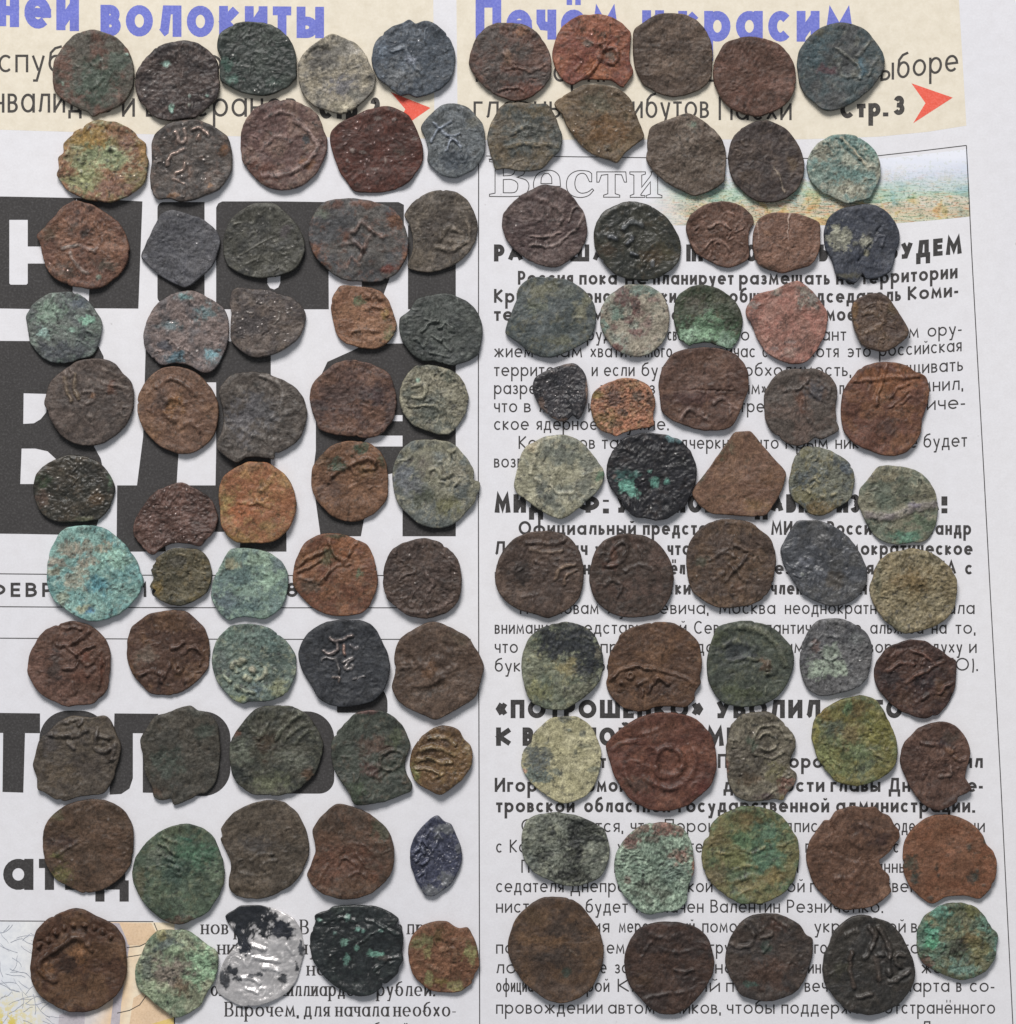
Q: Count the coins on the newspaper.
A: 110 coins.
